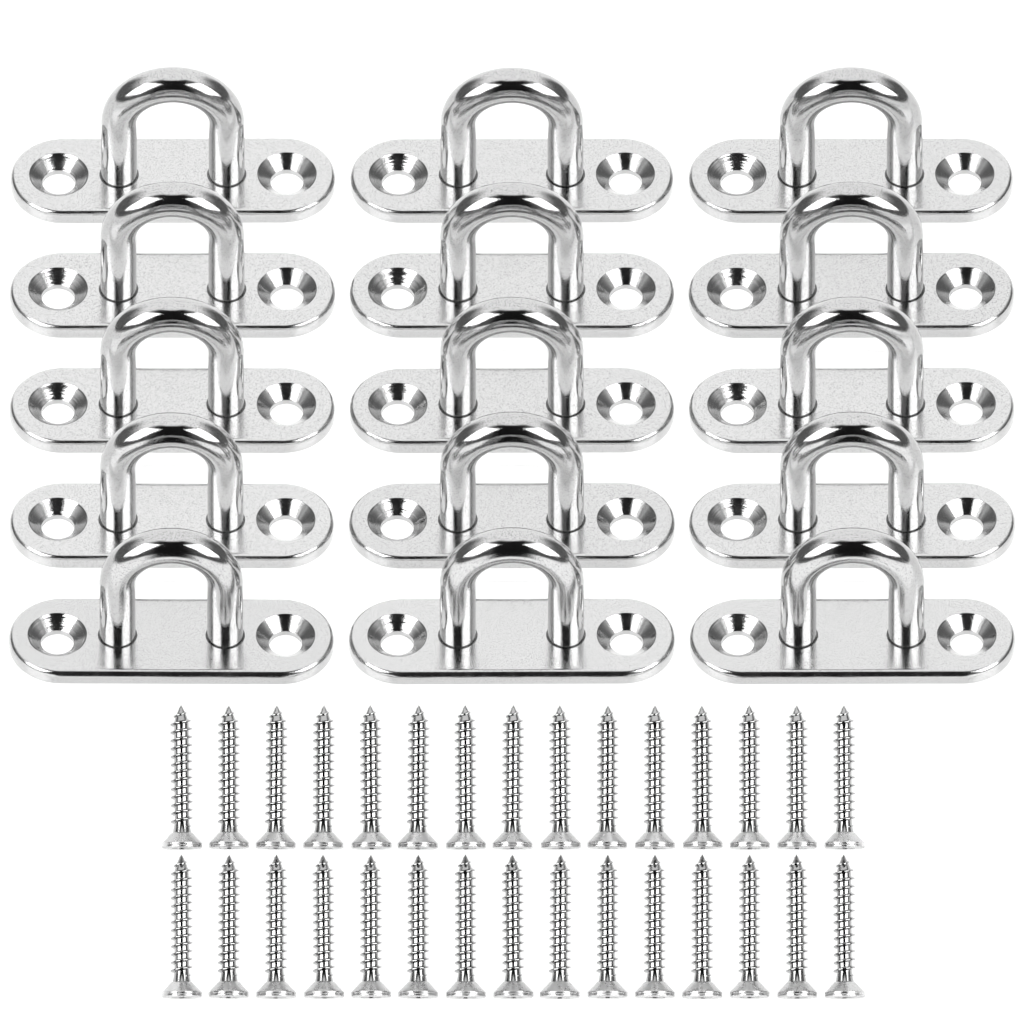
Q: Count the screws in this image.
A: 30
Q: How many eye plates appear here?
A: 15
